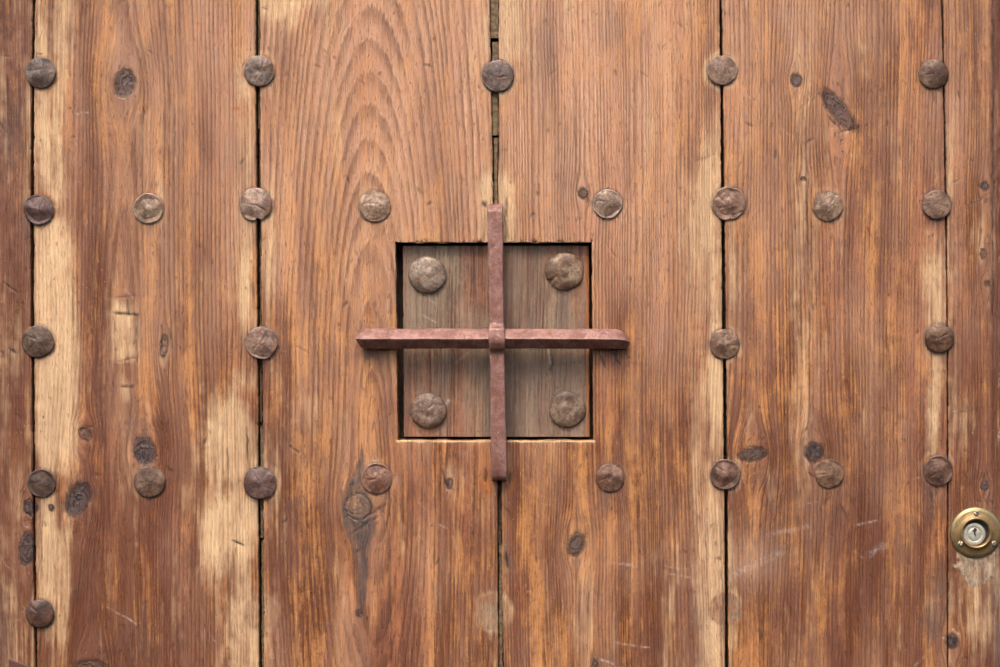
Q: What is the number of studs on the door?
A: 30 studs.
